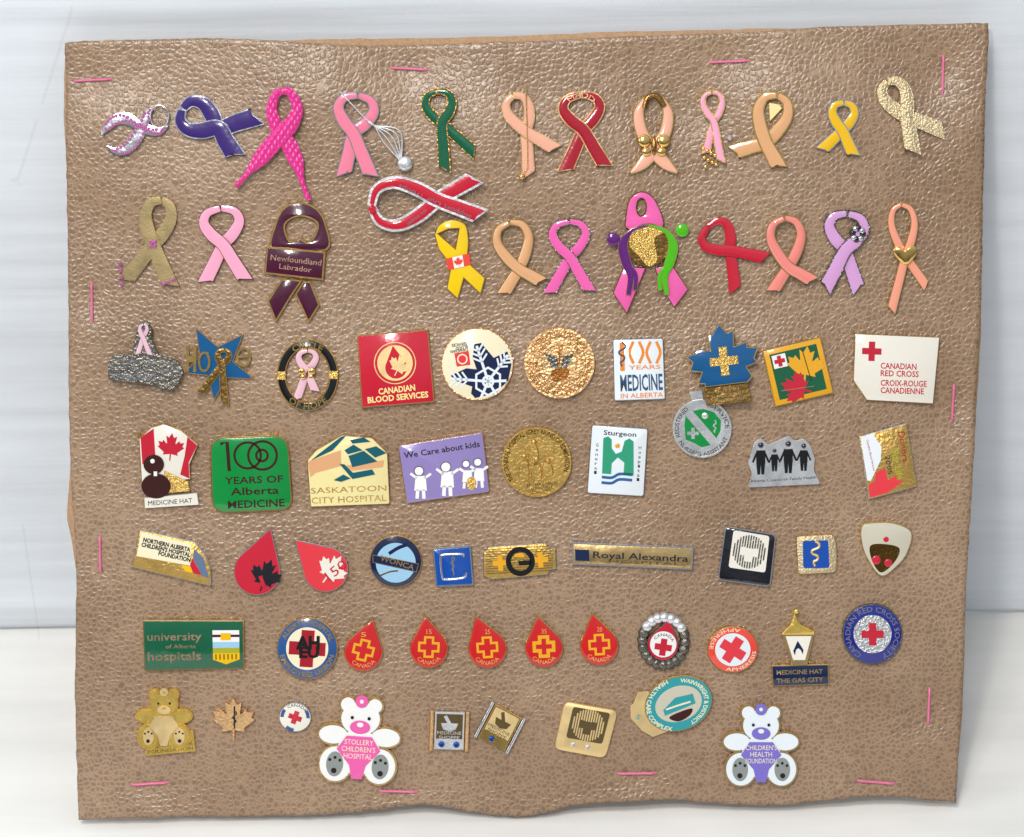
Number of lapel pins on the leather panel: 73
